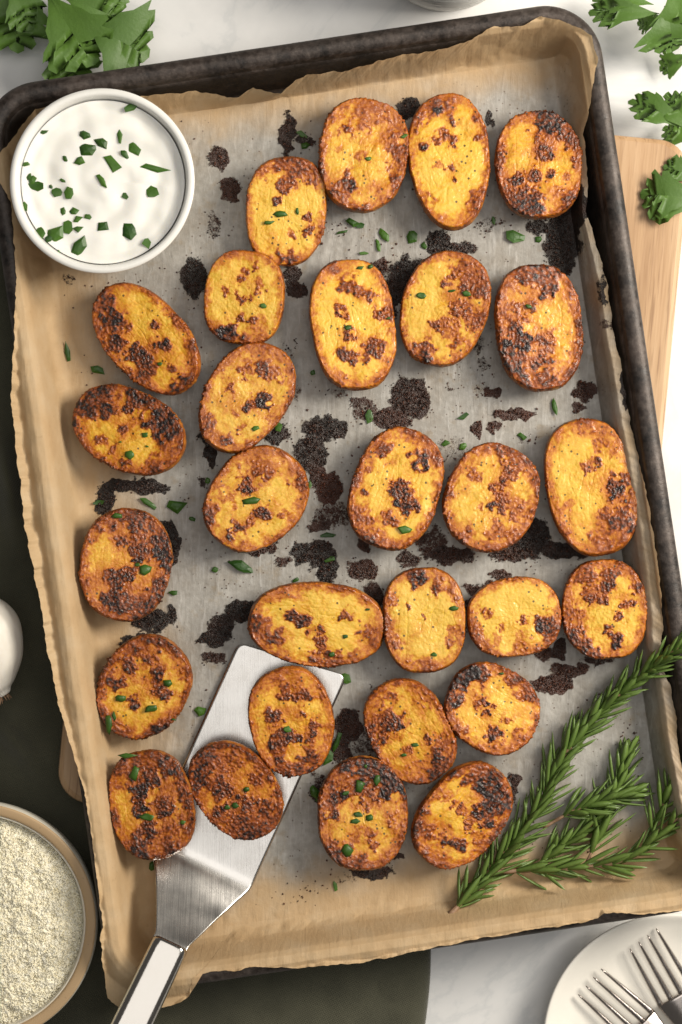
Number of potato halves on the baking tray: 28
